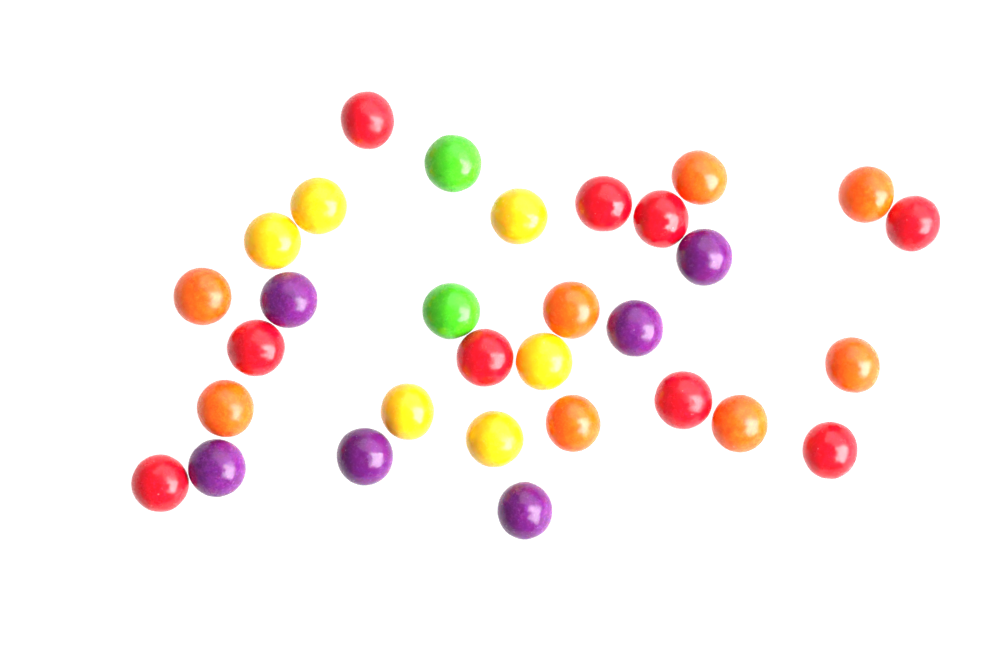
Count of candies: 31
